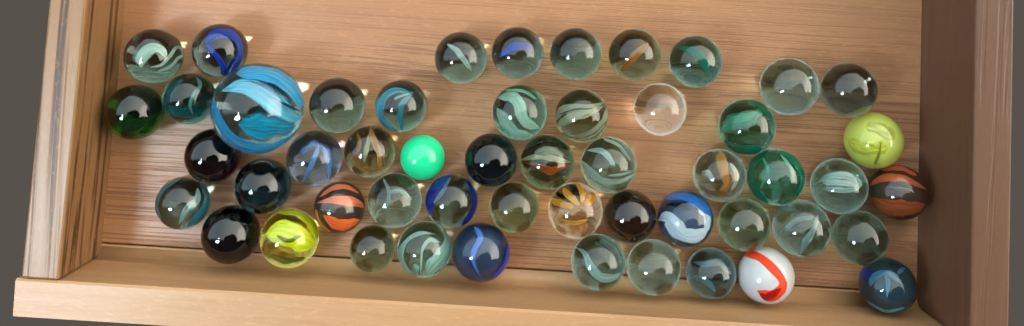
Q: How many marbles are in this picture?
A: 52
